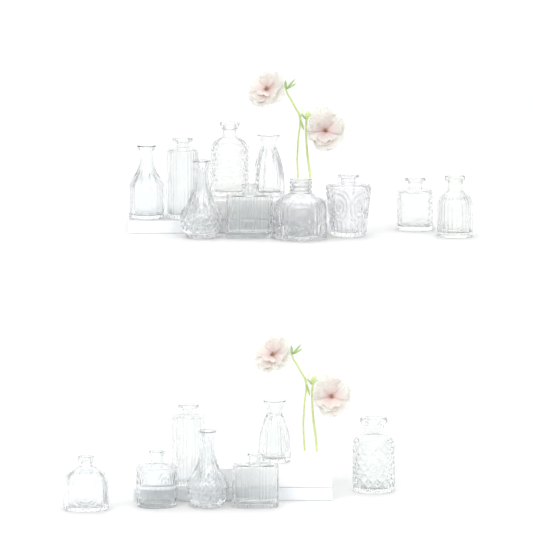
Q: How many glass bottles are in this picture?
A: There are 17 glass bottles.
